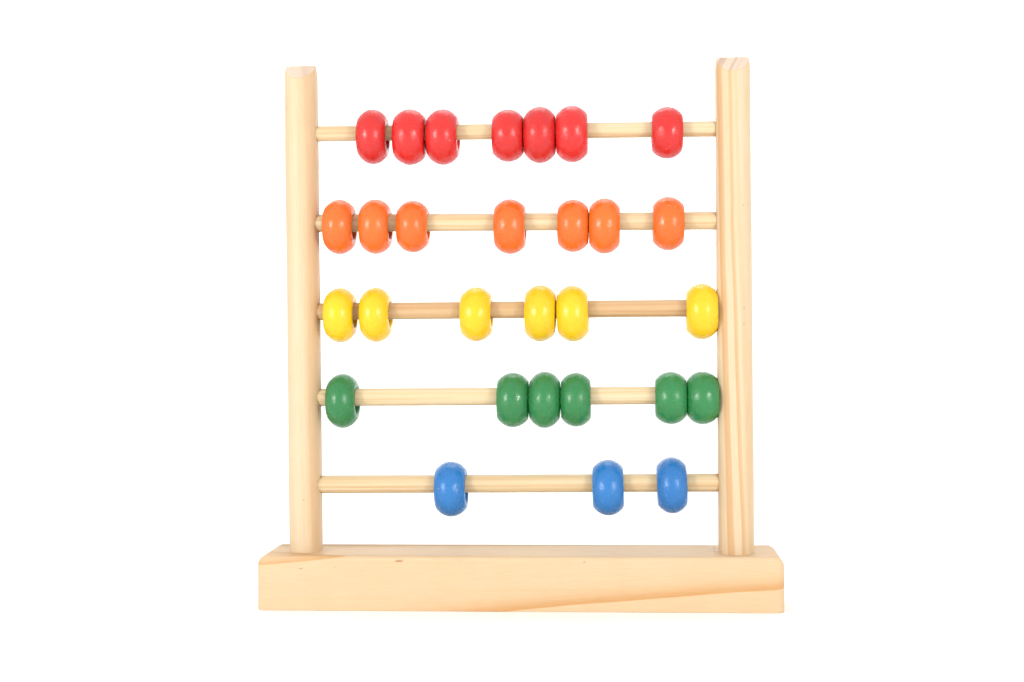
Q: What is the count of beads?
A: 29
